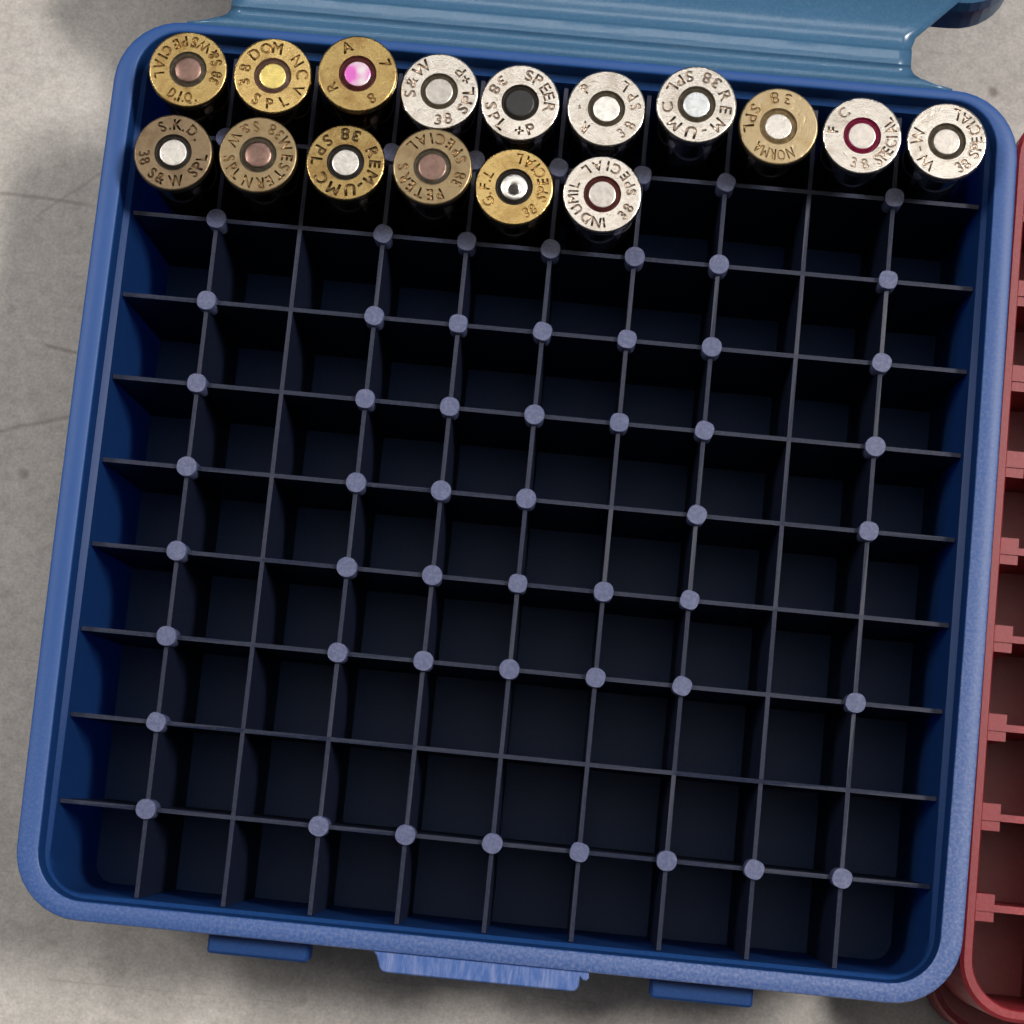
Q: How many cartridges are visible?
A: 16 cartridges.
